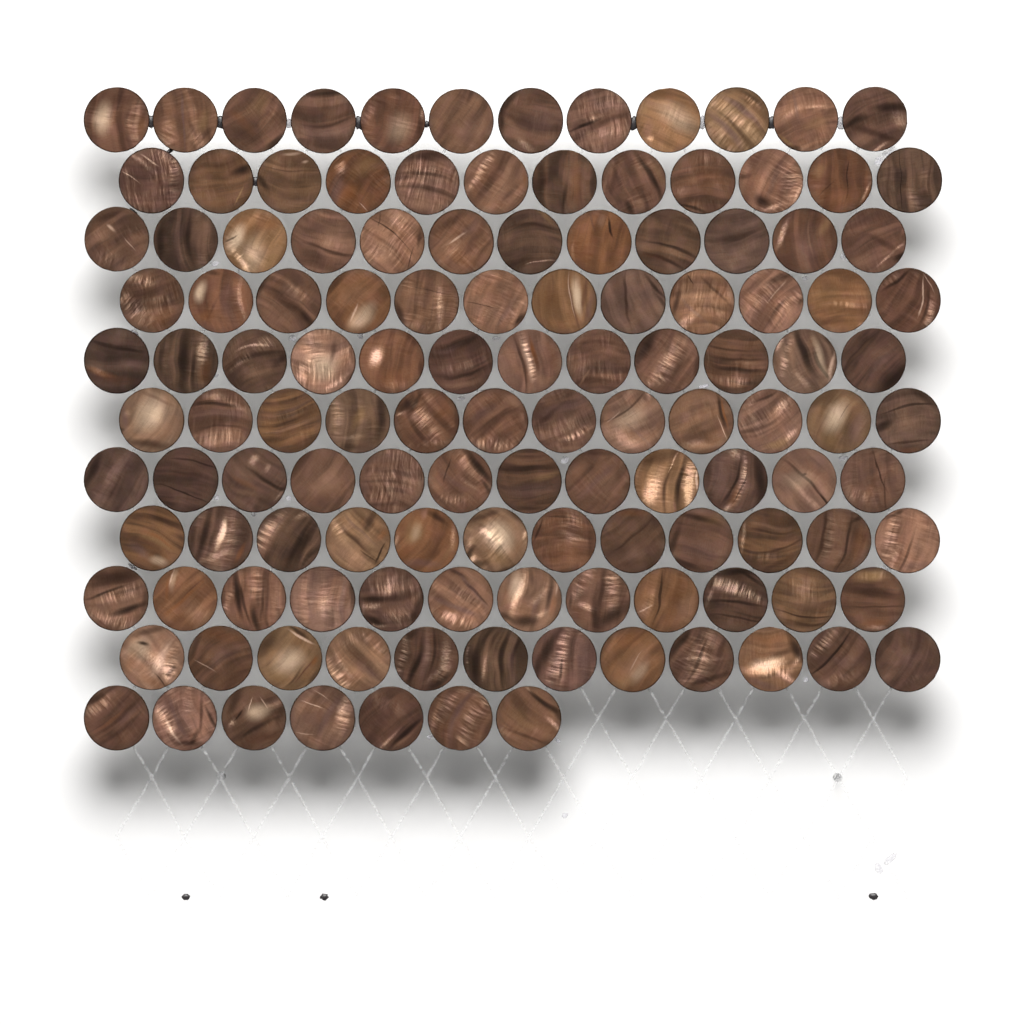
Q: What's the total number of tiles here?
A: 127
